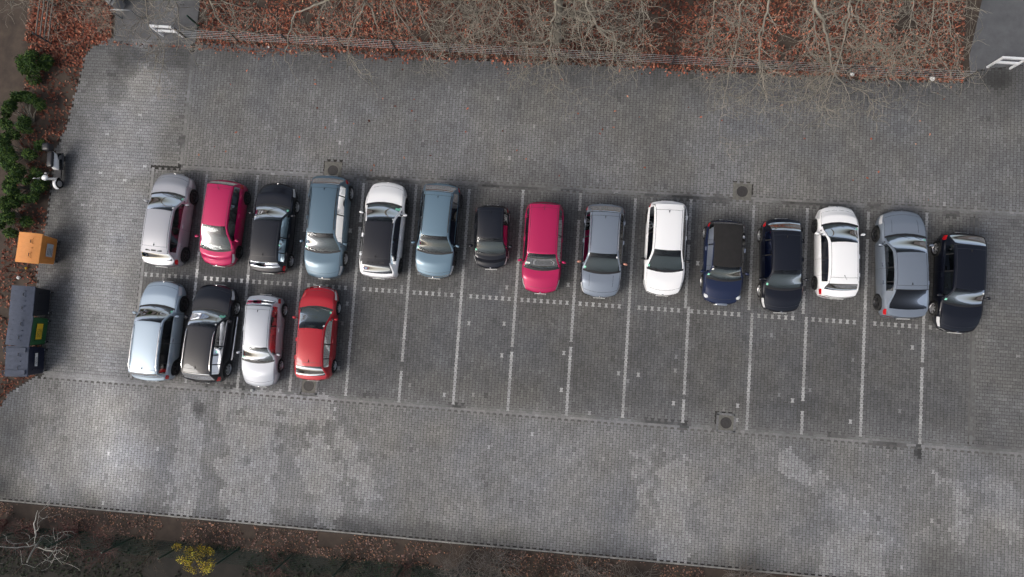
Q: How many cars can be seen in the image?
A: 19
